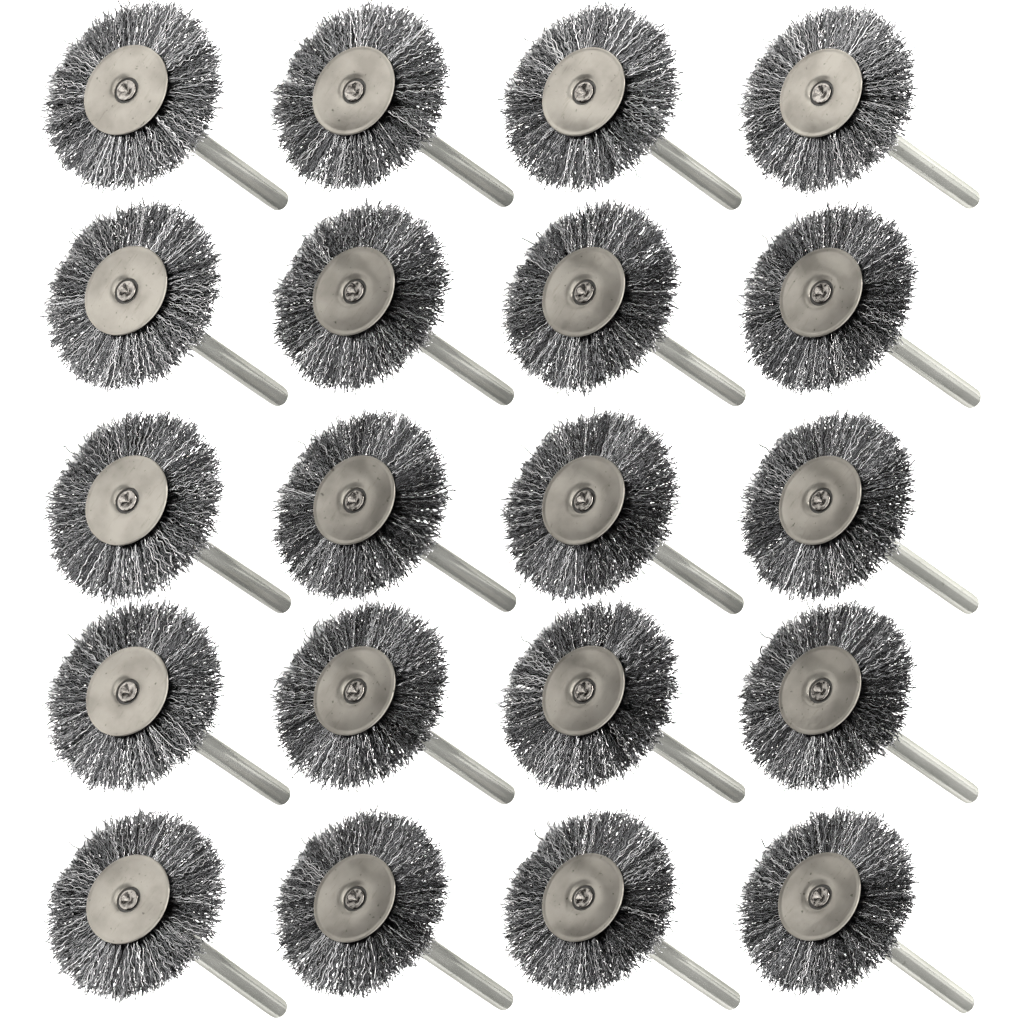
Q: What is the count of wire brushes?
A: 20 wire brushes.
